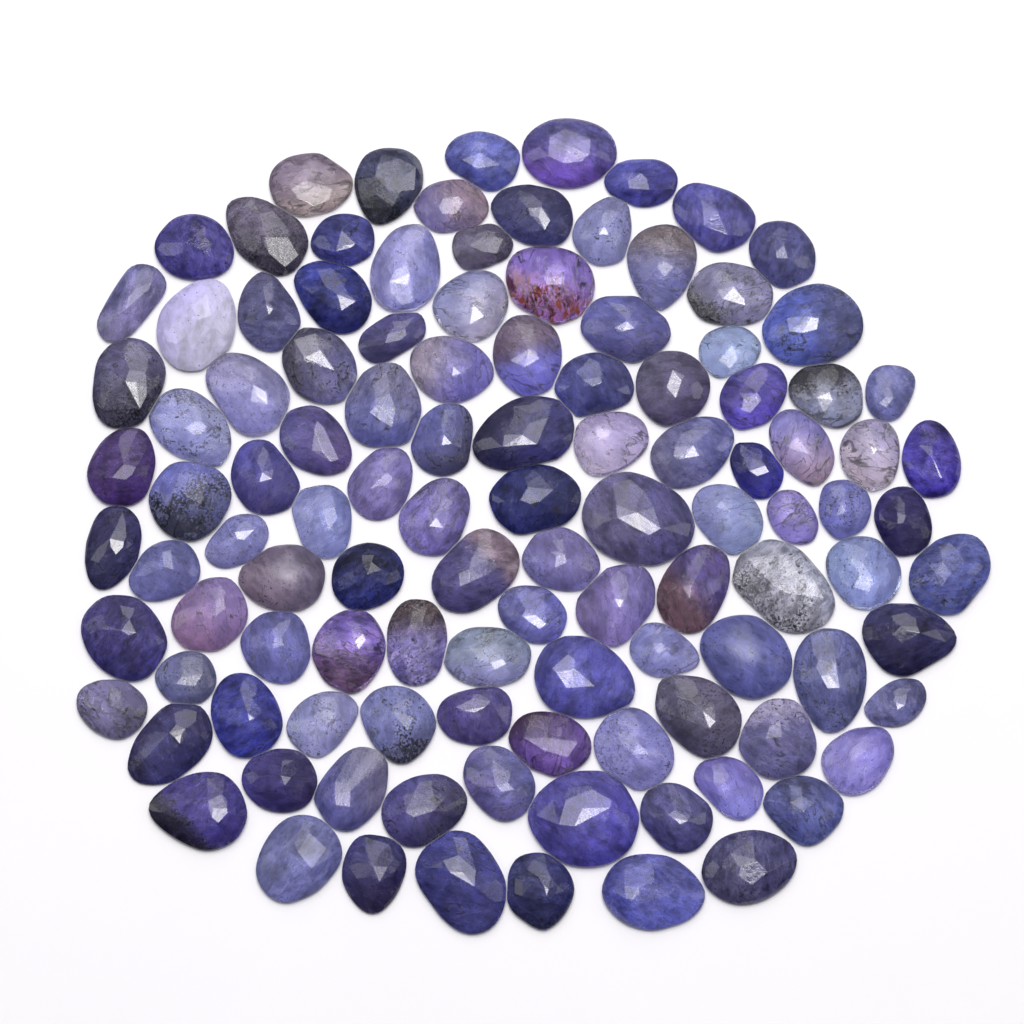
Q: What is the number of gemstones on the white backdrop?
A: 112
